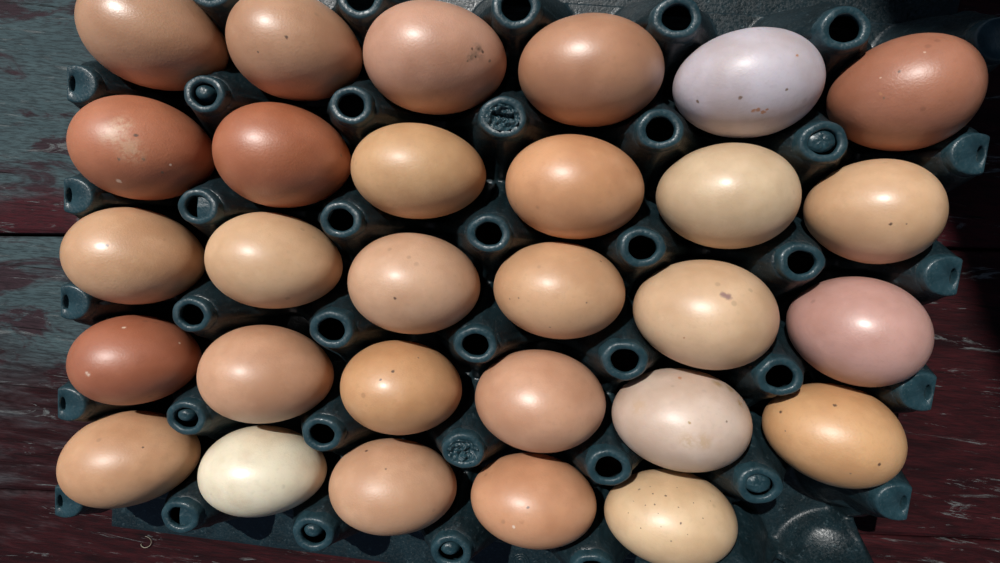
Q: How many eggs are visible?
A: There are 29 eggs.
